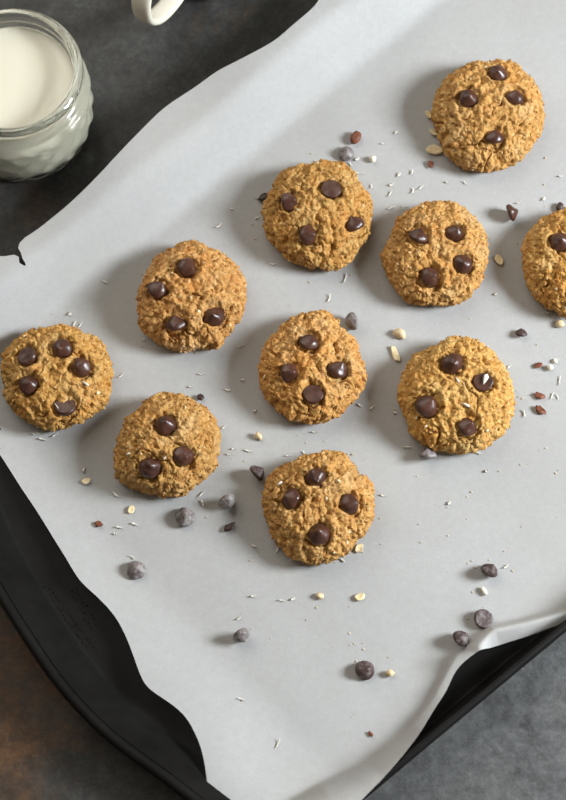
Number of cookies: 10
